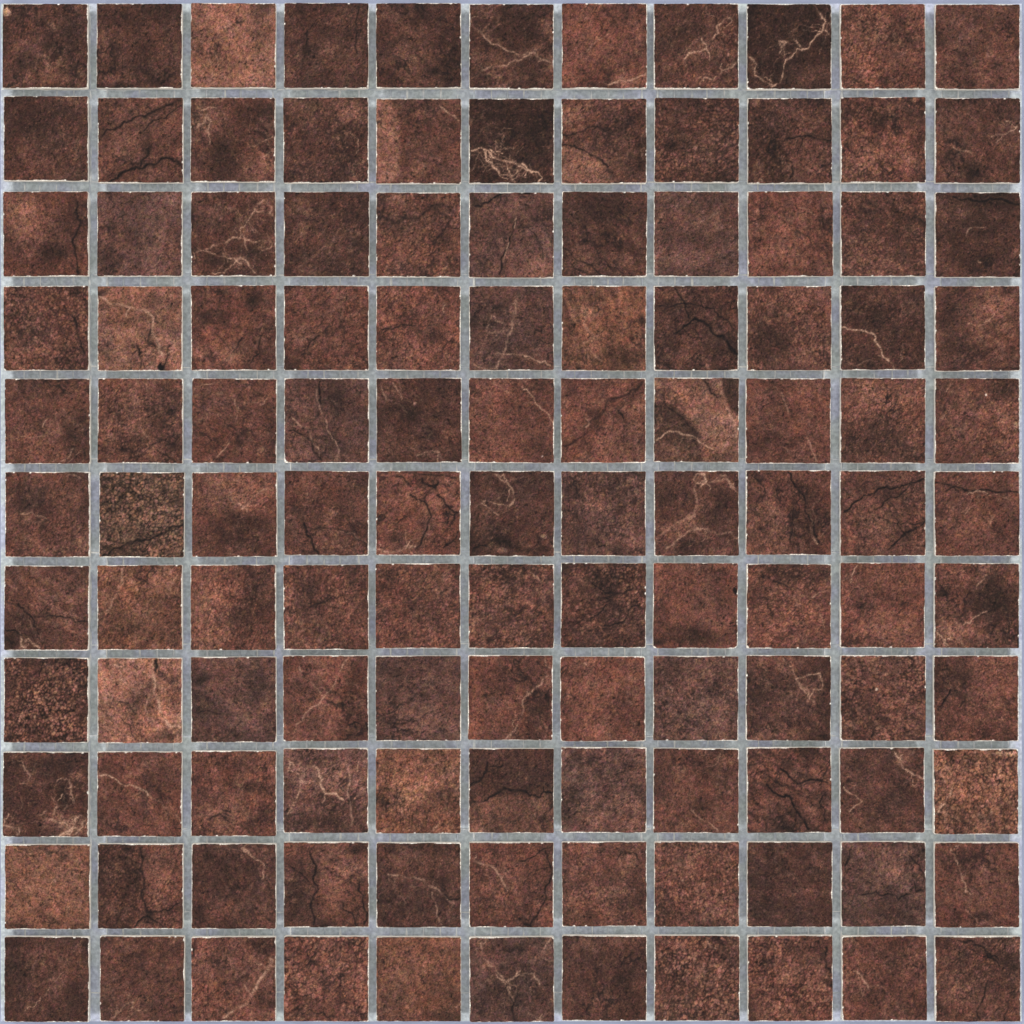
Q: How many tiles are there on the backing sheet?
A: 121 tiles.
